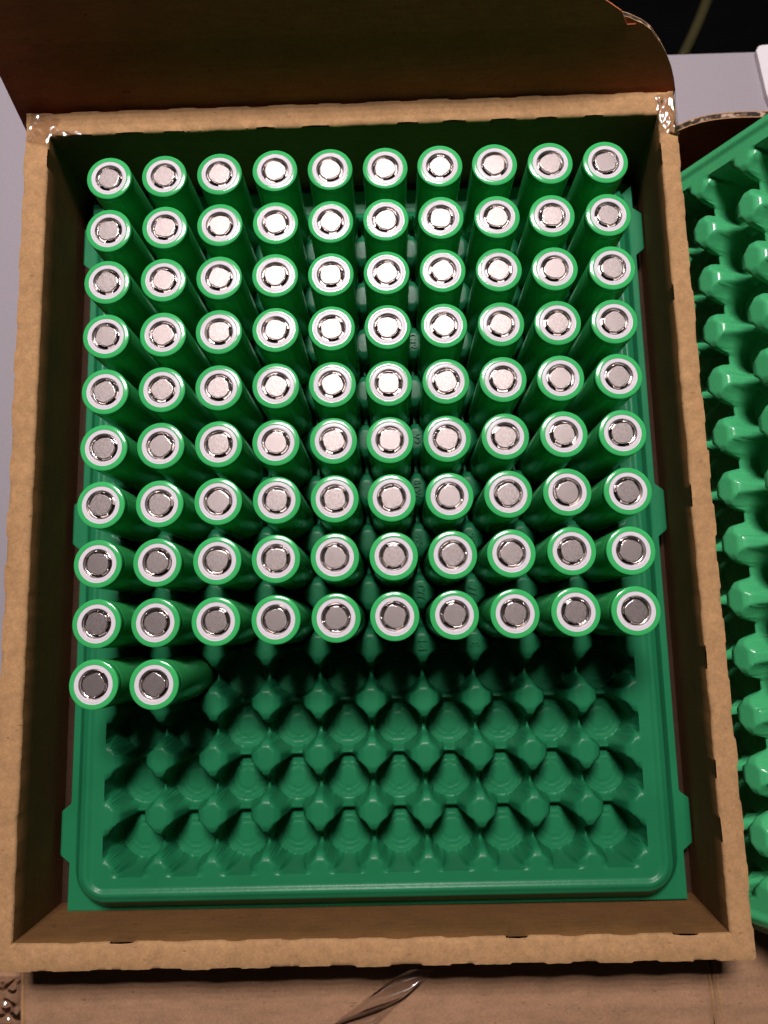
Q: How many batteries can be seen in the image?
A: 92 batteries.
